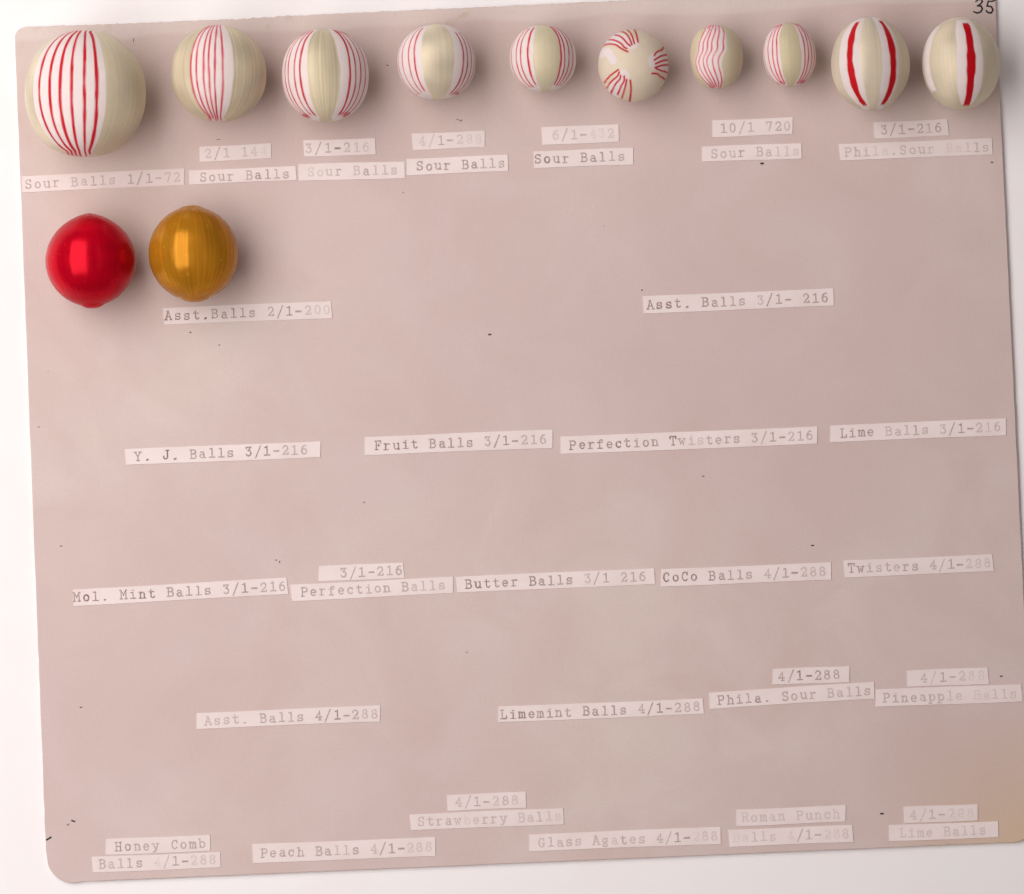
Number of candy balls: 12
